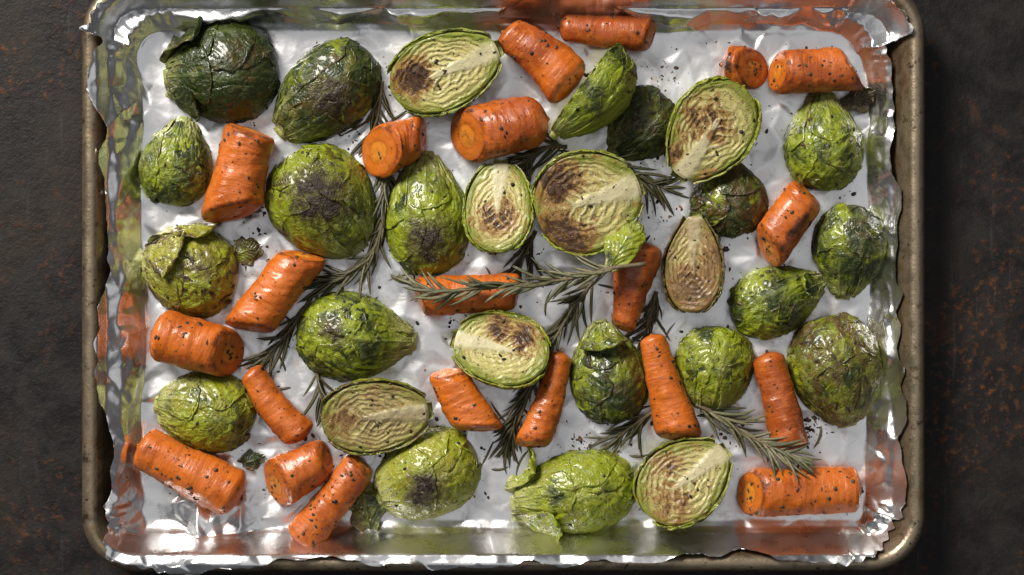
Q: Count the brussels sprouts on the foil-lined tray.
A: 27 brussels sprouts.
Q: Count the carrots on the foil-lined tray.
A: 21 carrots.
